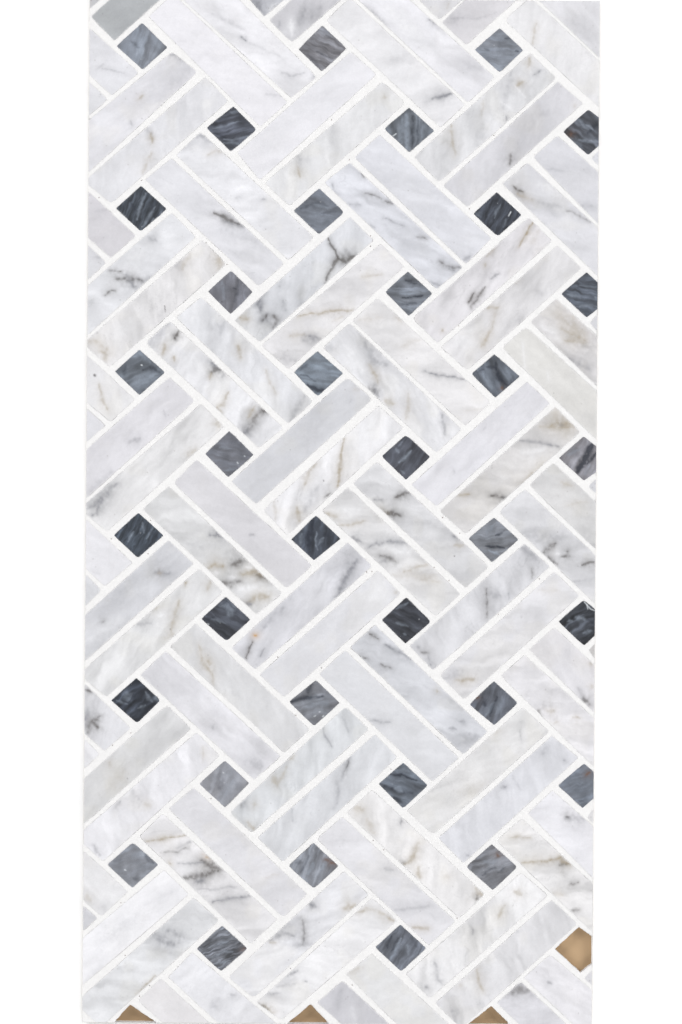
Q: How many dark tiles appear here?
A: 35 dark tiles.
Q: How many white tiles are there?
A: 102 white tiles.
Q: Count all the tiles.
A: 137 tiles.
